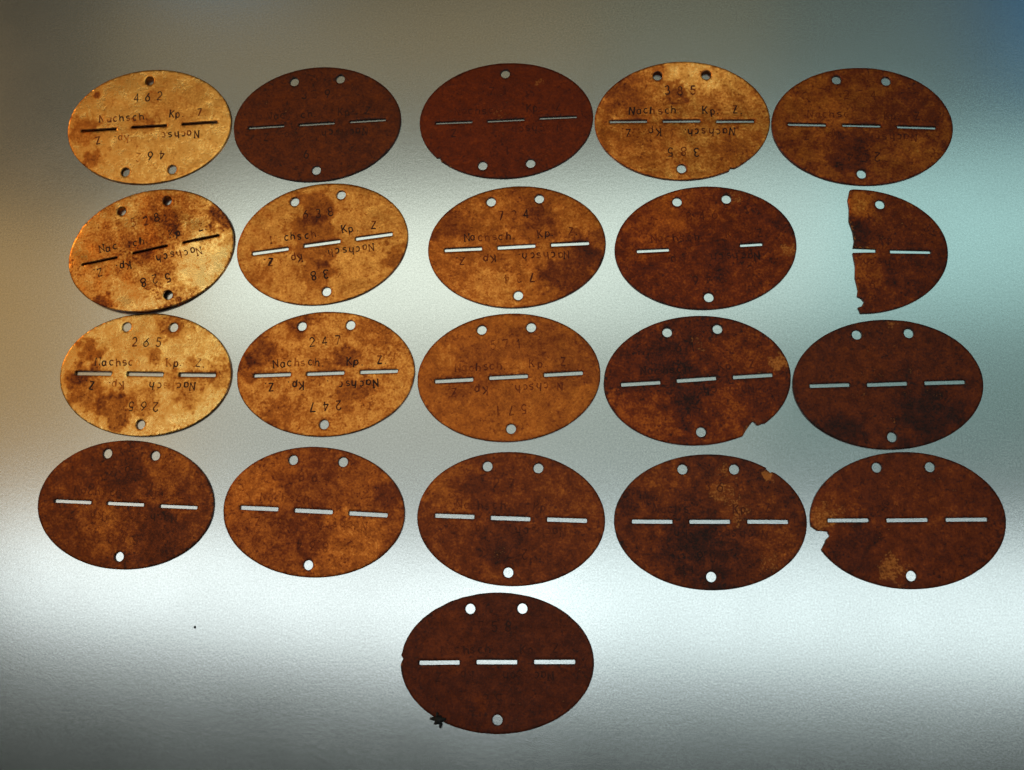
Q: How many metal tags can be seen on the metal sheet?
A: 21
